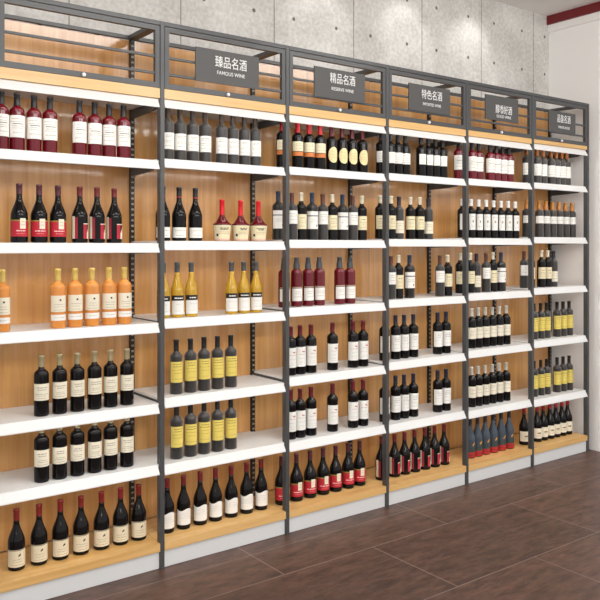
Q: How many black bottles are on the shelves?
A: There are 197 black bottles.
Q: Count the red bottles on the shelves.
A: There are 24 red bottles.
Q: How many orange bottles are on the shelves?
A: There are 6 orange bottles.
